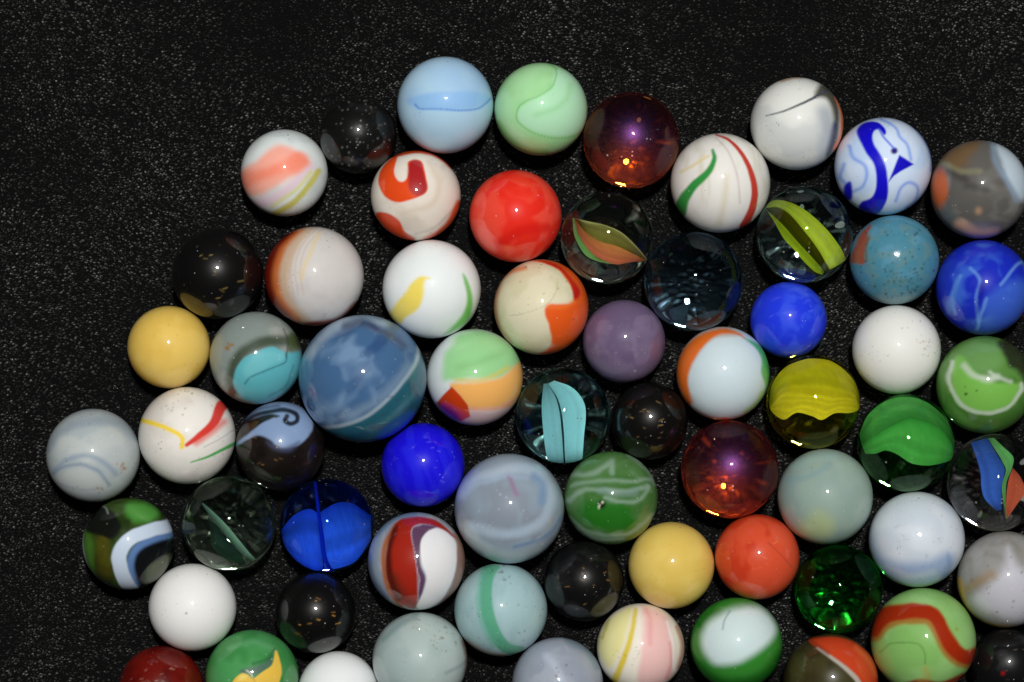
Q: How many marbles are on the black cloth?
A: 65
